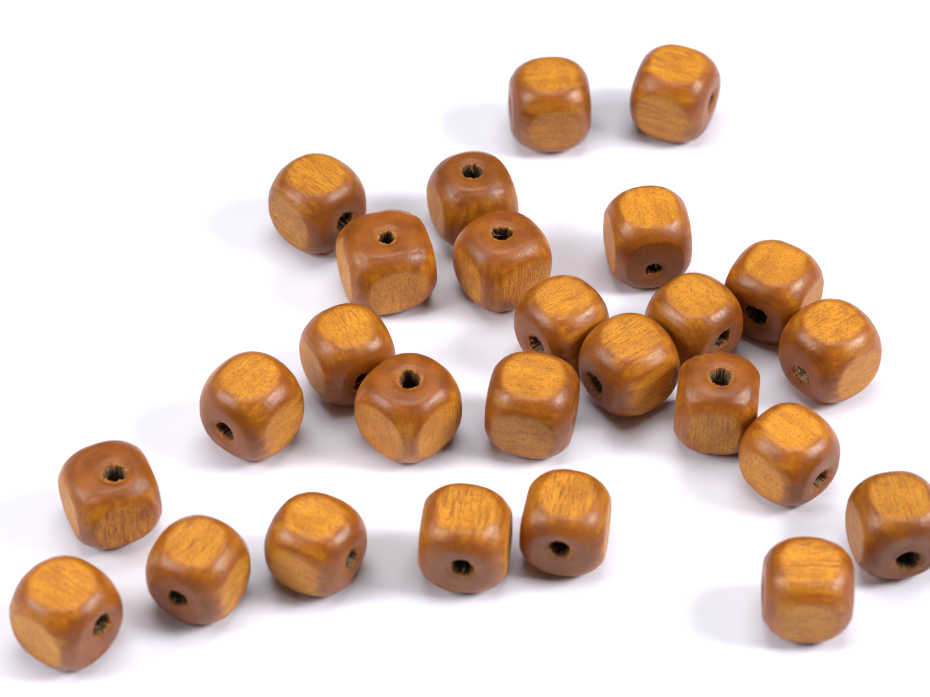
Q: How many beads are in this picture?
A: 26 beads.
